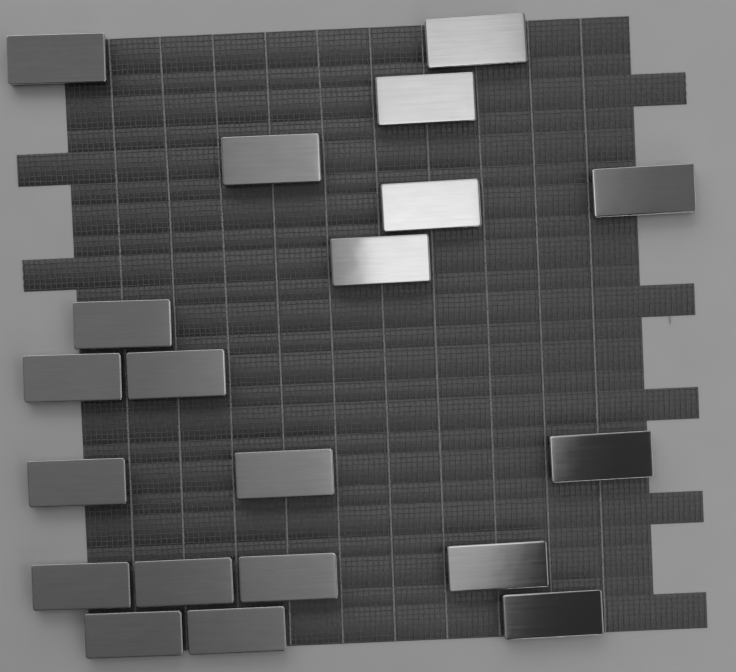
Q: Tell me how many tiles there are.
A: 20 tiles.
